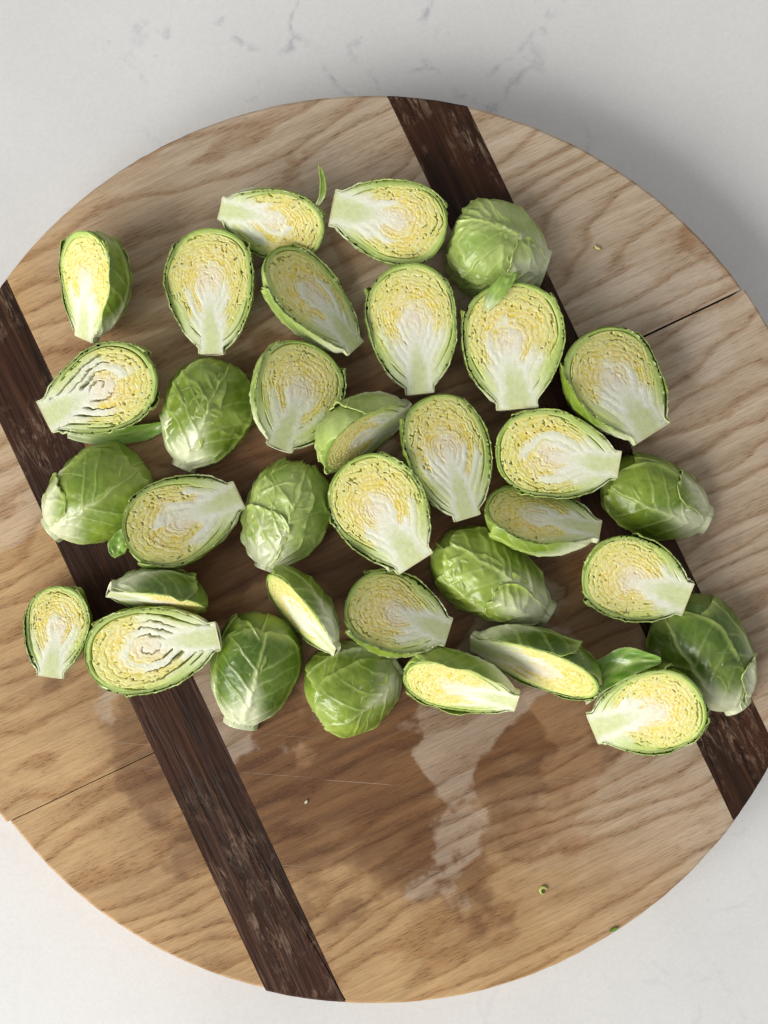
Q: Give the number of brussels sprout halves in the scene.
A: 34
